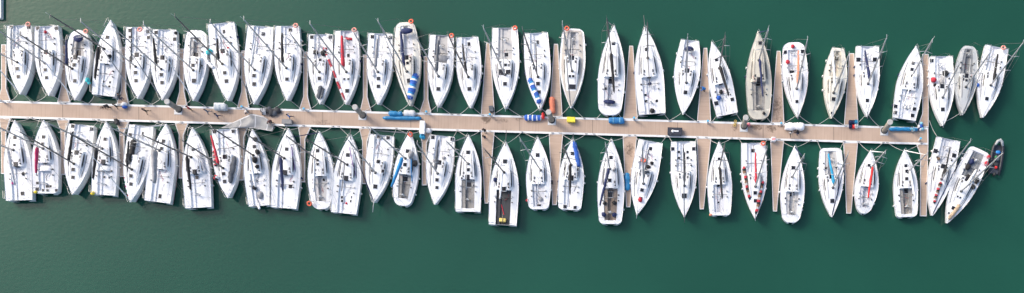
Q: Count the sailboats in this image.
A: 61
